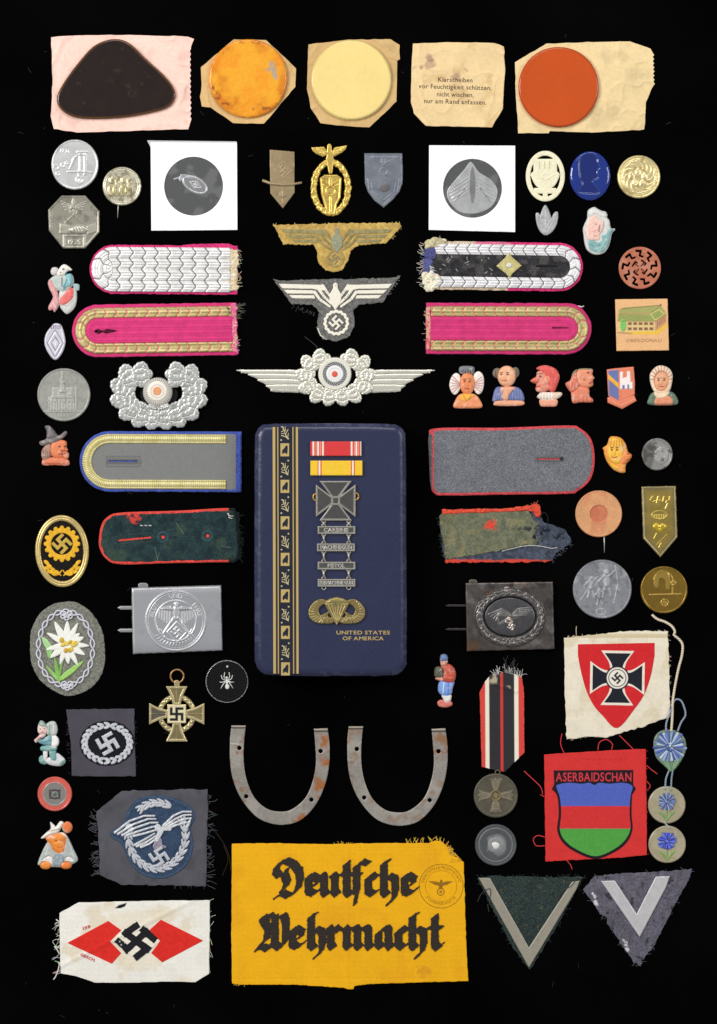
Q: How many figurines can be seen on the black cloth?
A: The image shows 12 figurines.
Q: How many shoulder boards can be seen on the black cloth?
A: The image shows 8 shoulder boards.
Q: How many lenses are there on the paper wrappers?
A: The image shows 4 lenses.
